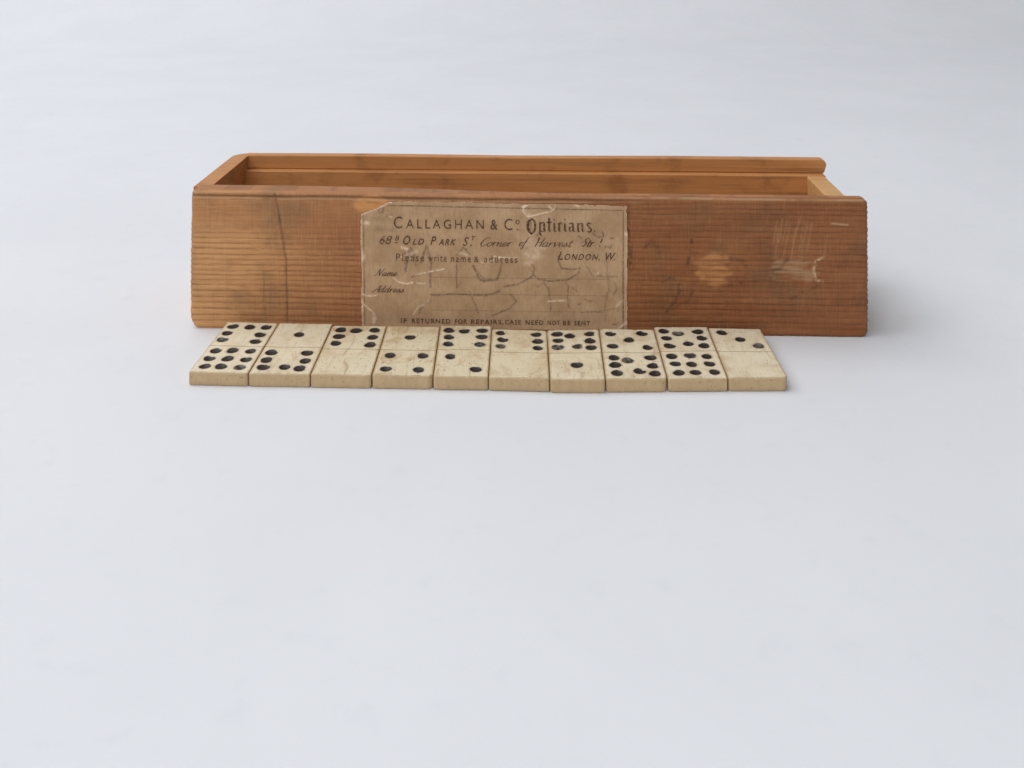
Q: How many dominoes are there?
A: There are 10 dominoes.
